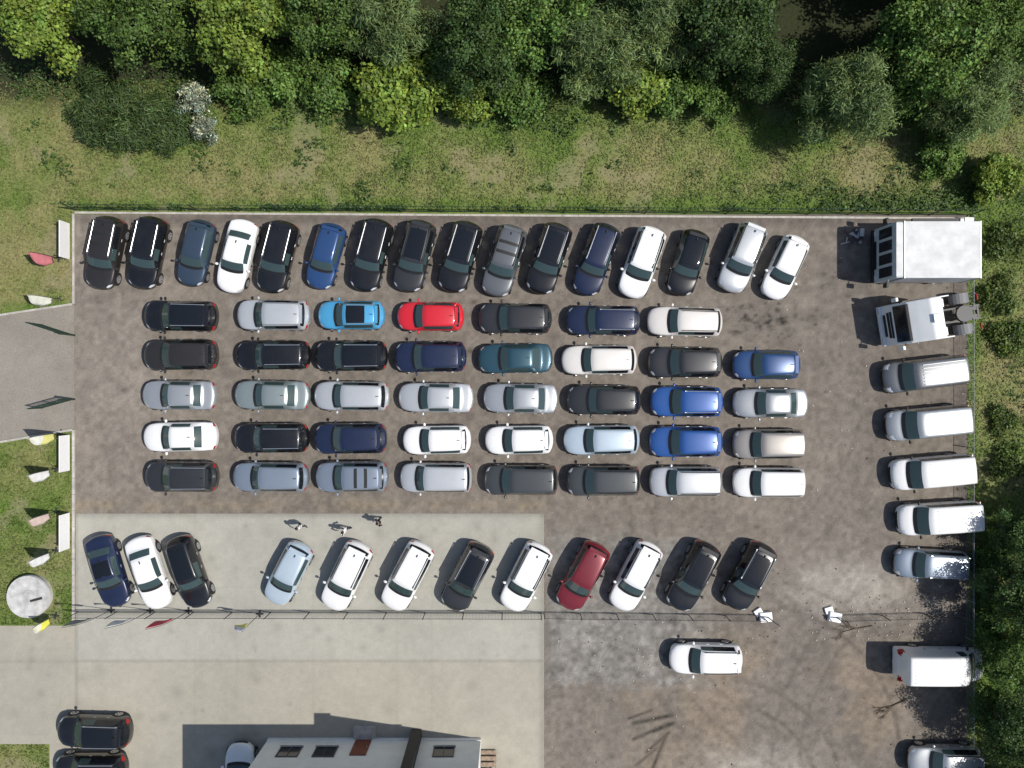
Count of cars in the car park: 73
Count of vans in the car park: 5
